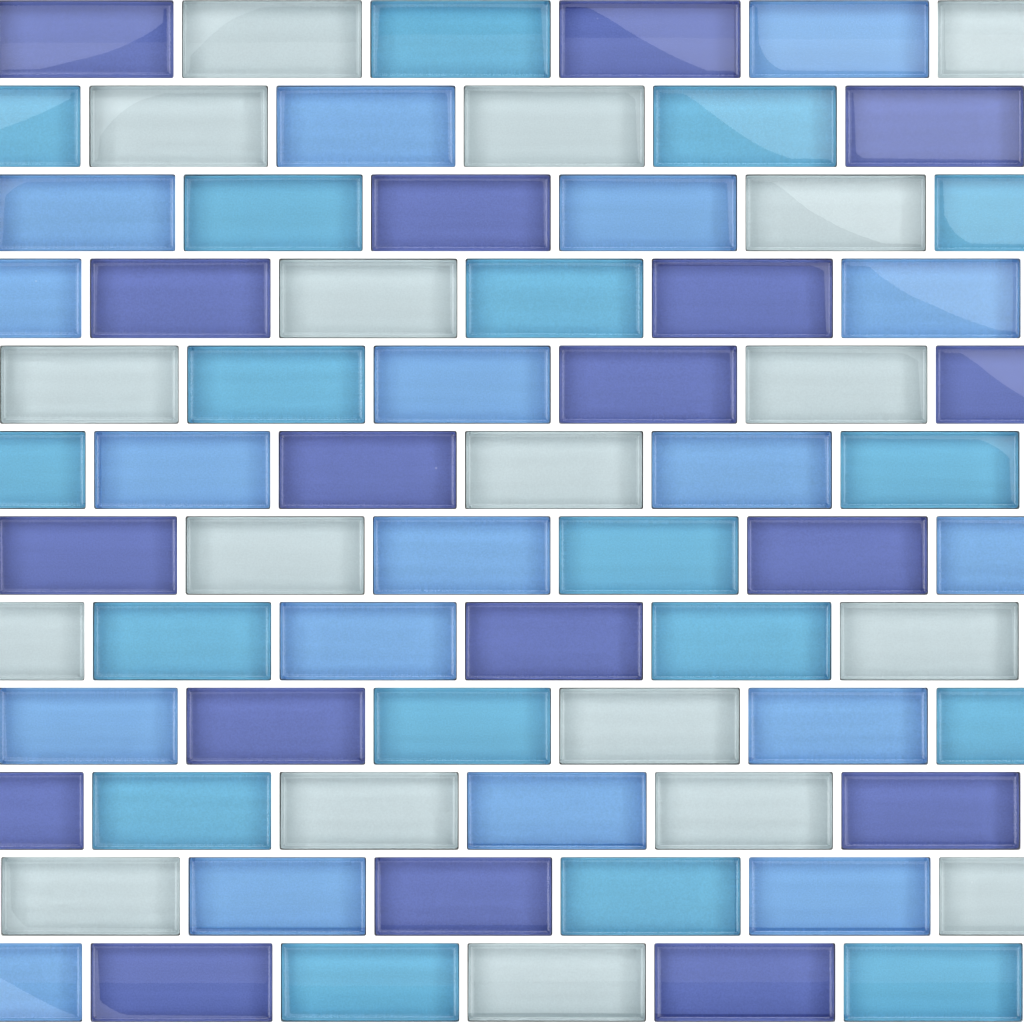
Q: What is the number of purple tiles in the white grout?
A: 18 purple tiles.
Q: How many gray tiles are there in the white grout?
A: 18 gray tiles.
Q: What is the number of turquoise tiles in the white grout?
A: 18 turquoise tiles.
